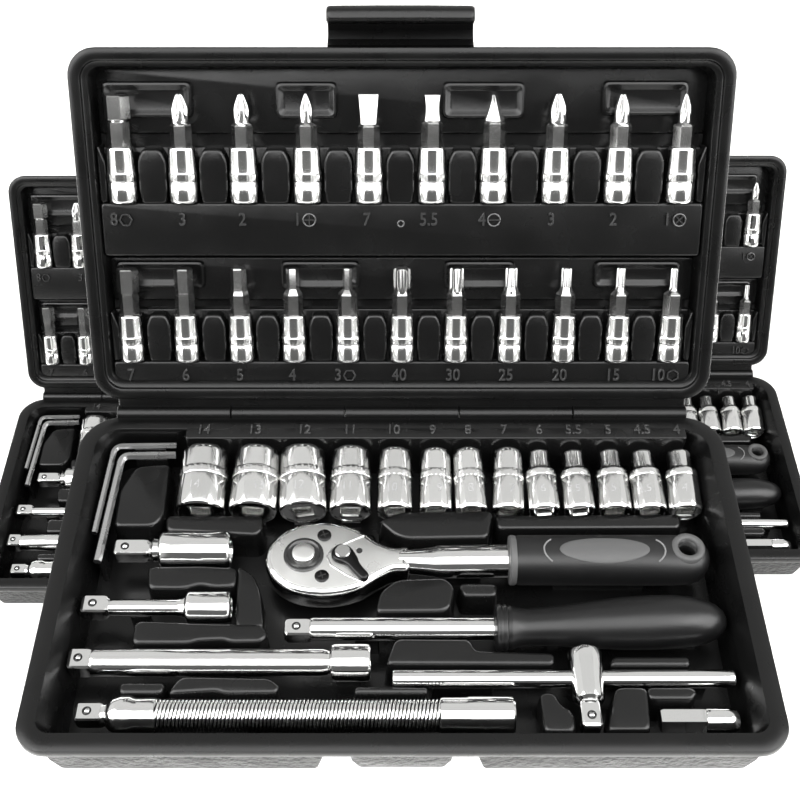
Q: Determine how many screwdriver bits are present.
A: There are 28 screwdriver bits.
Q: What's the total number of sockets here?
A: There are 18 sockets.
